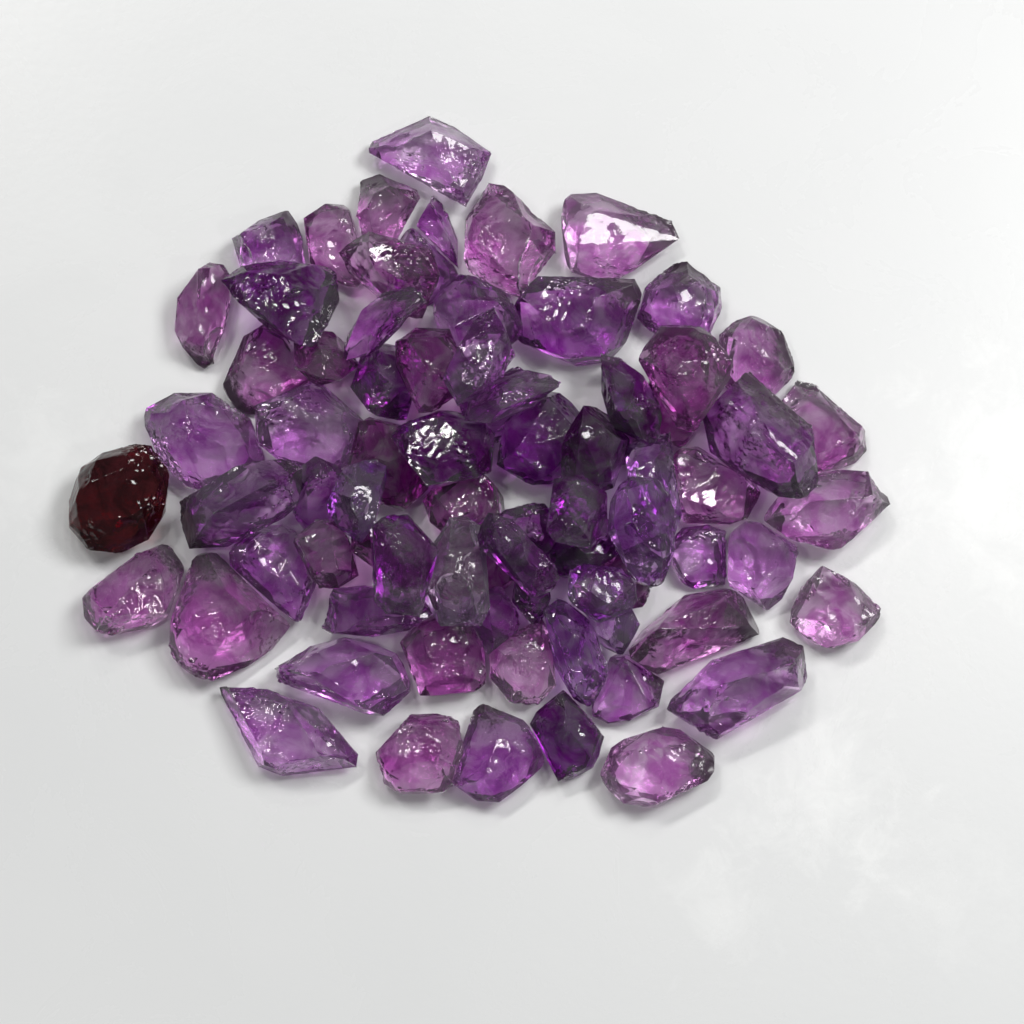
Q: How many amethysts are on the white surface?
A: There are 76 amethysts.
